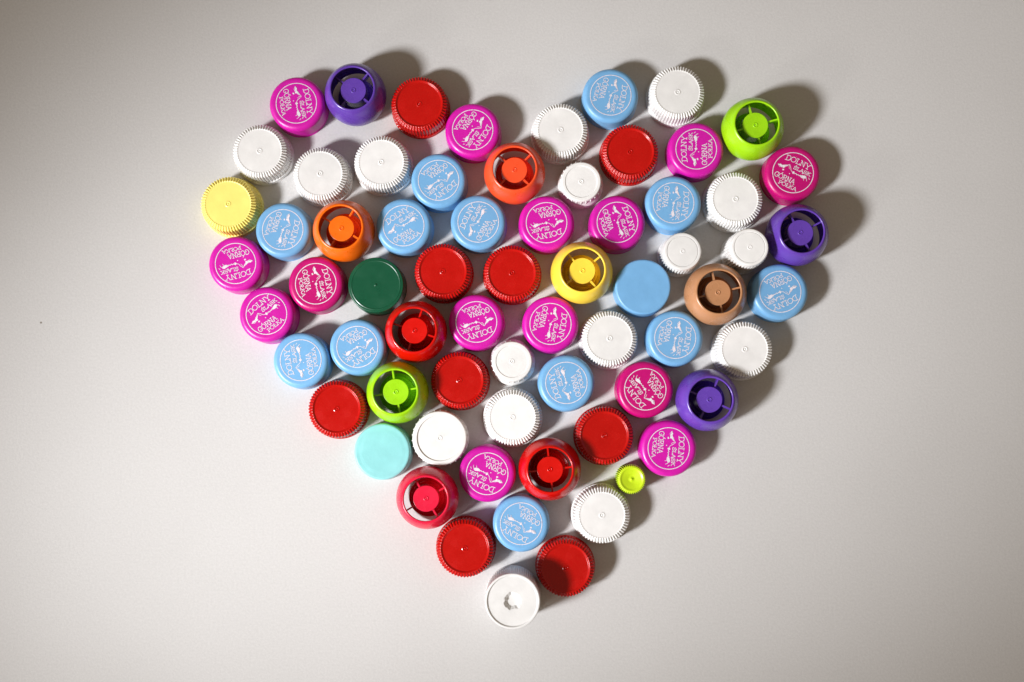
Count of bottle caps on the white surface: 68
